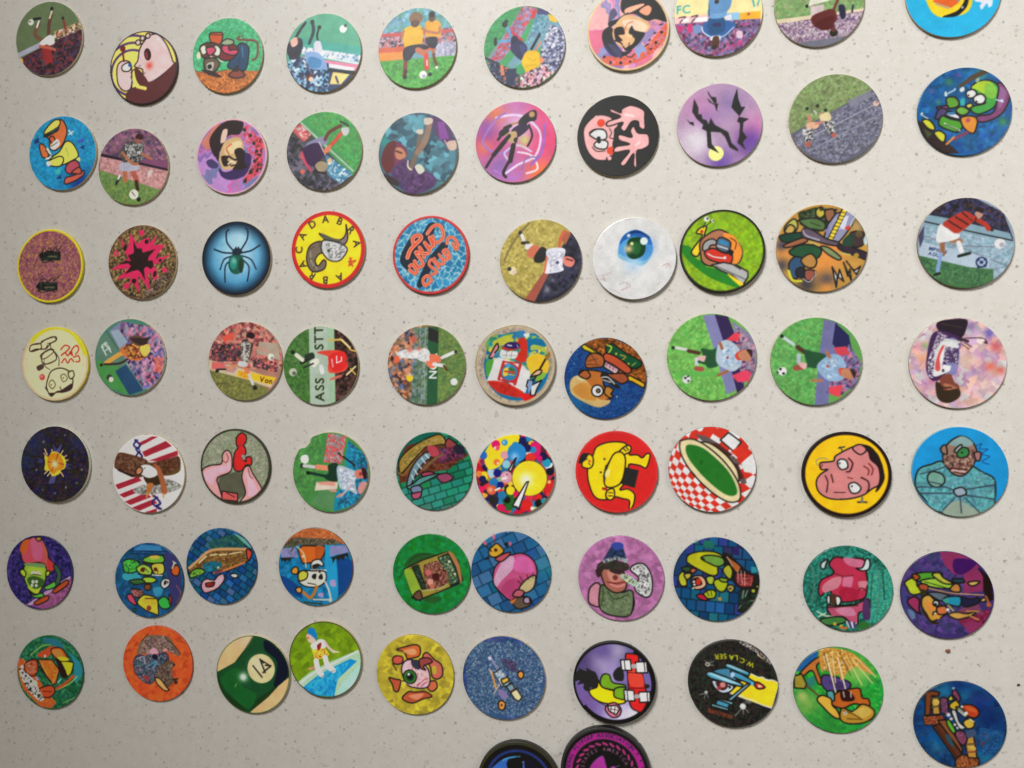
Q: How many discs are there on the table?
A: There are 72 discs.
